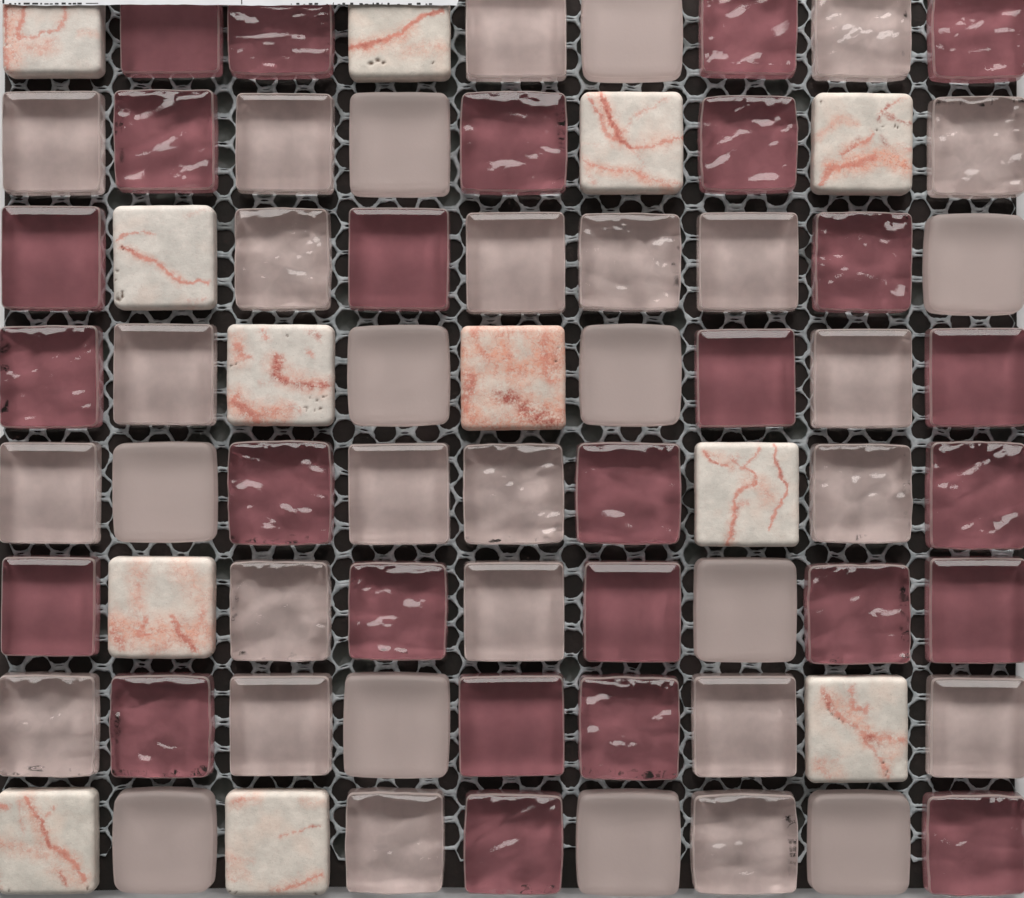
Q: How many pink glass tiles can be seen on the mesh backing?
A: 34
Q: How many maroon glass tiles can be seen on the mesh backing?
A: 26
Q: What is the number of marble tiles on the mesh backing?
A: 12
